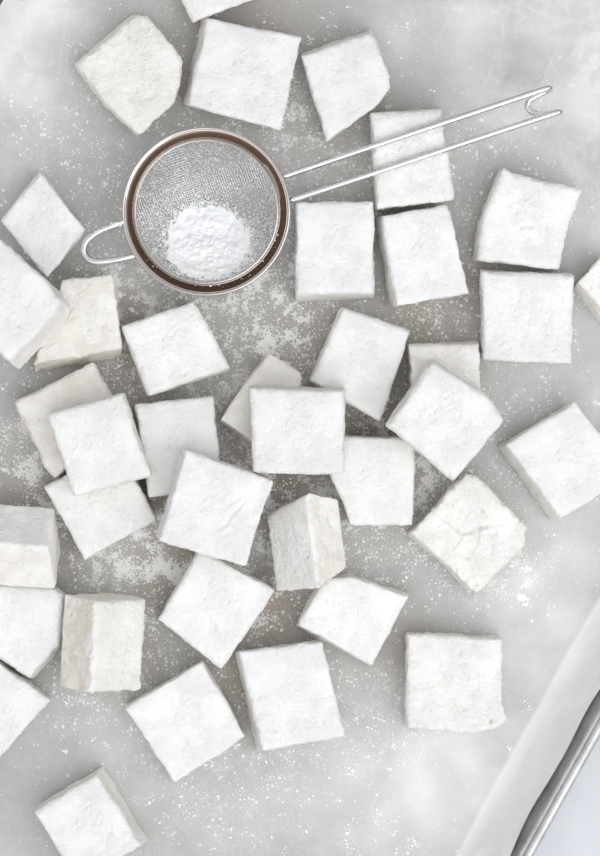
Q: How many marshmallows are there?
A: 38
